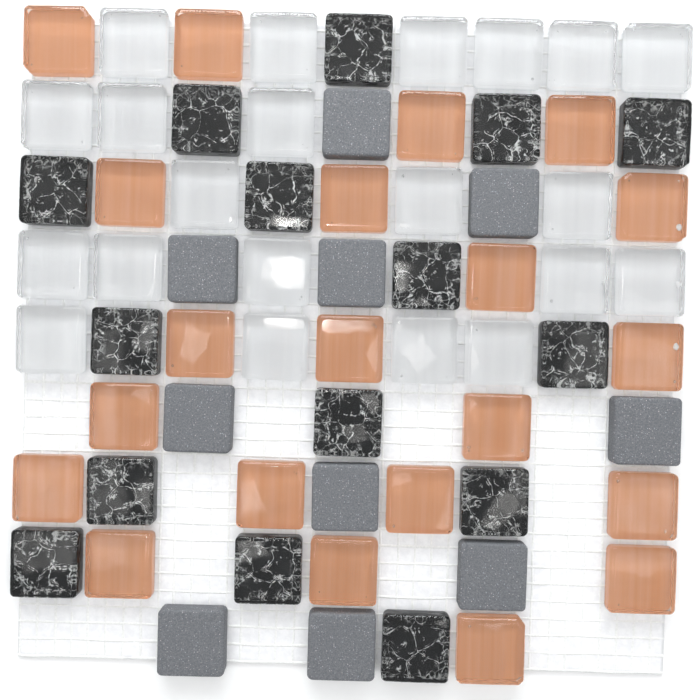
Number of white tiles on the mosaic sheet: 21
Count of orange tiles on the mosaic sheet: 21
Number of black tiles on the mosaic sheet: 15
